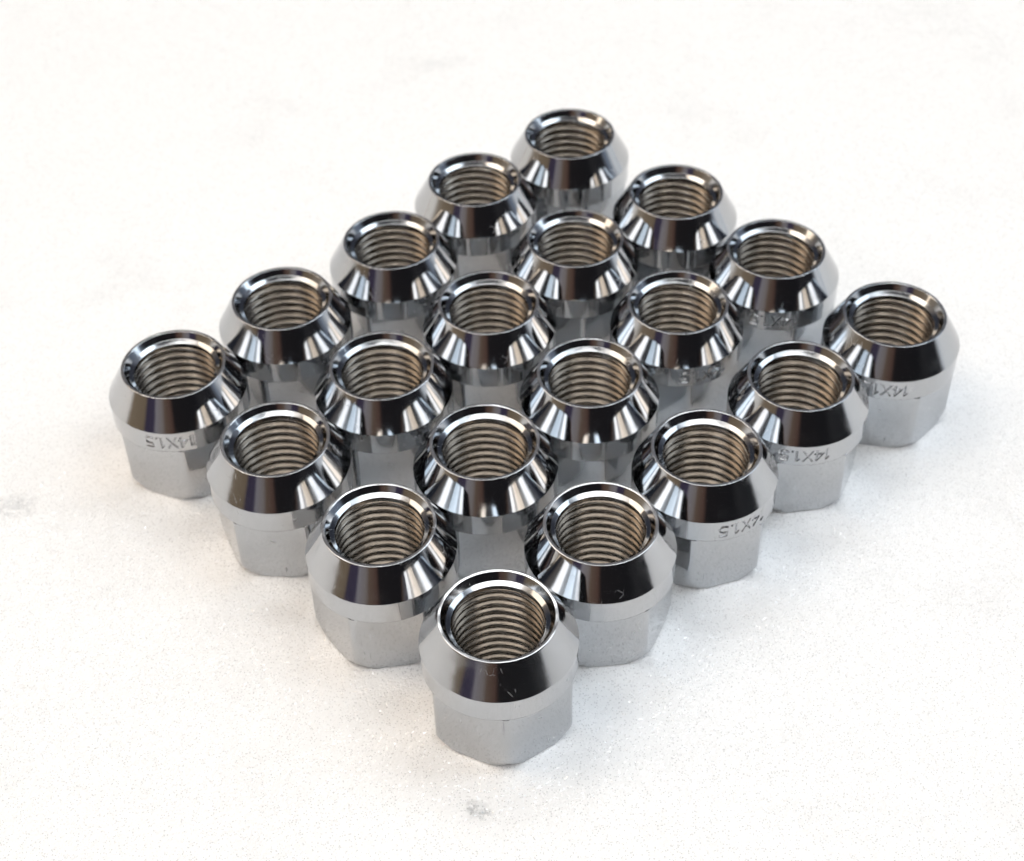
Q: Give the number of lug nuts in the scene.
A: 20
